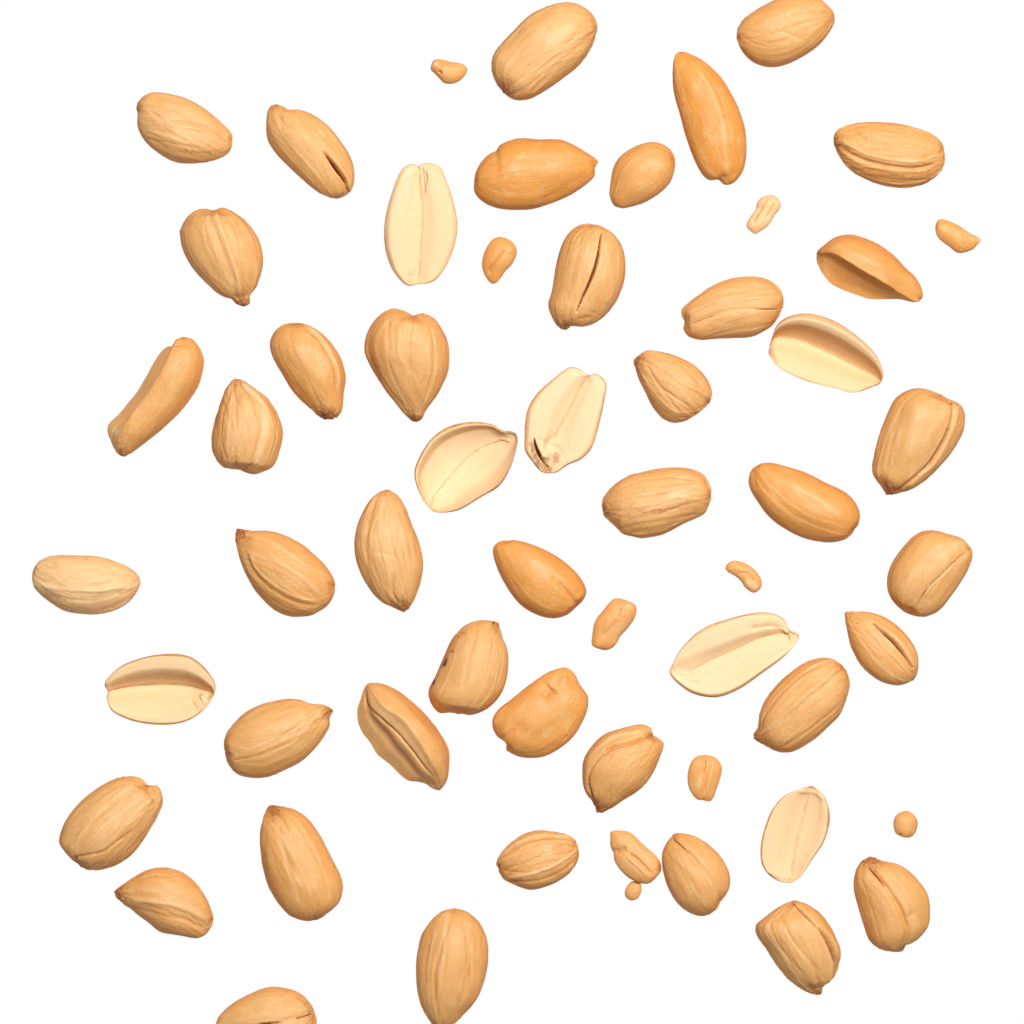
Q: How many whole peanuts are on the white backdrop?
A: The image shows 38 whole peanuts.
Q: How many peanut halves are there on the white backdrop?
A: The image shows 10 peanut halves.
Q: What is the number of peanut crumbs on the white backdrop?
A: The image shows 10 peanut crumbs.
